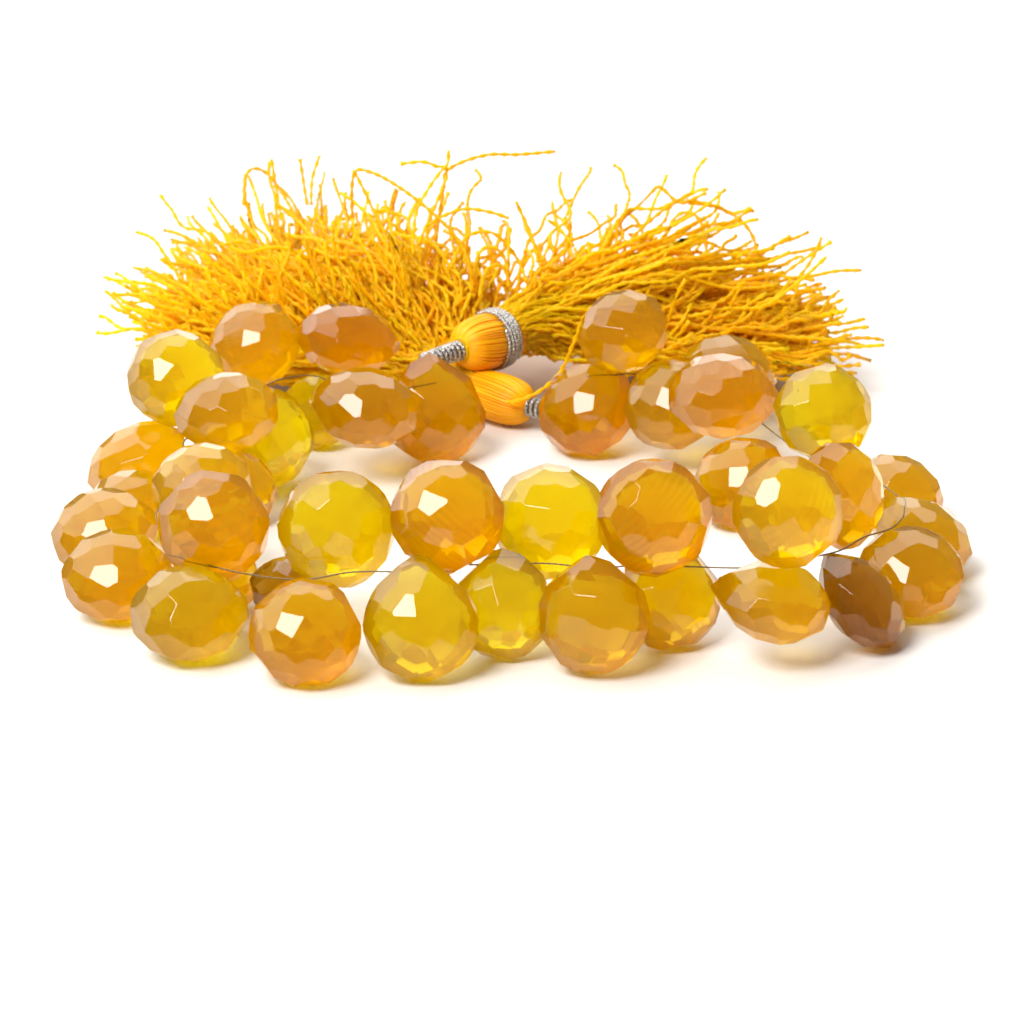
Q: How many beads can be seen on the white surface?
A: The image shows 41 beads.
